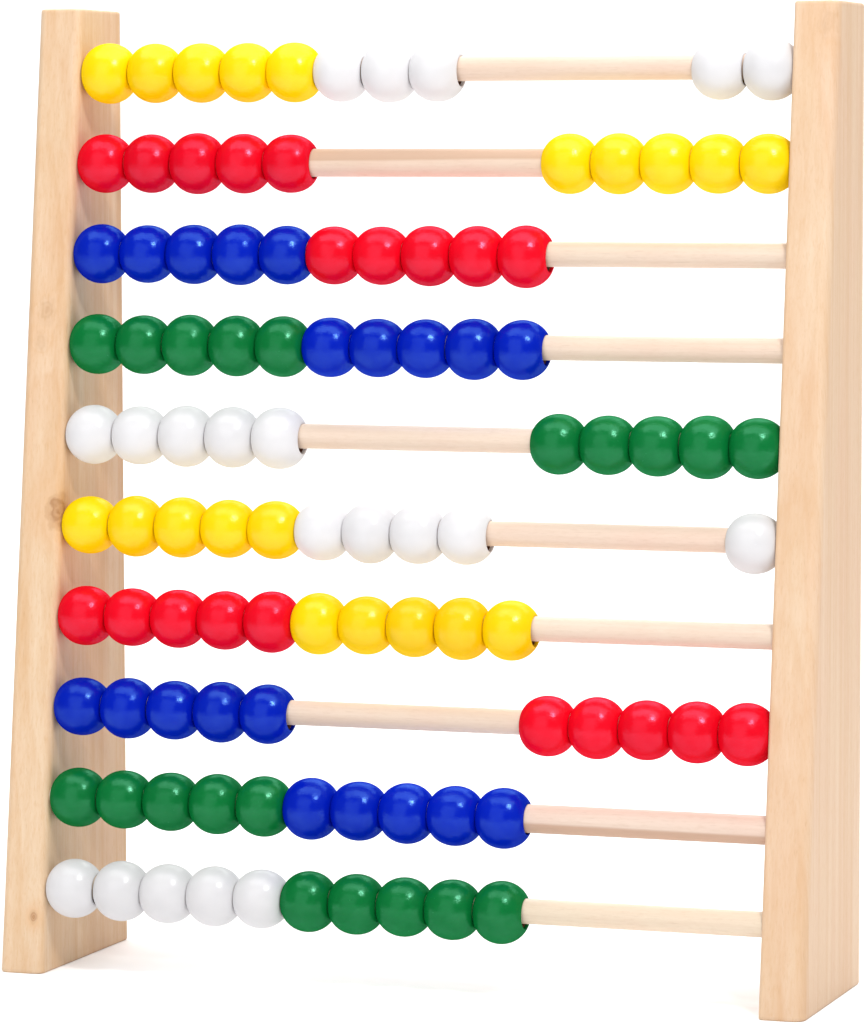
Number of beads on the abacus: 100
